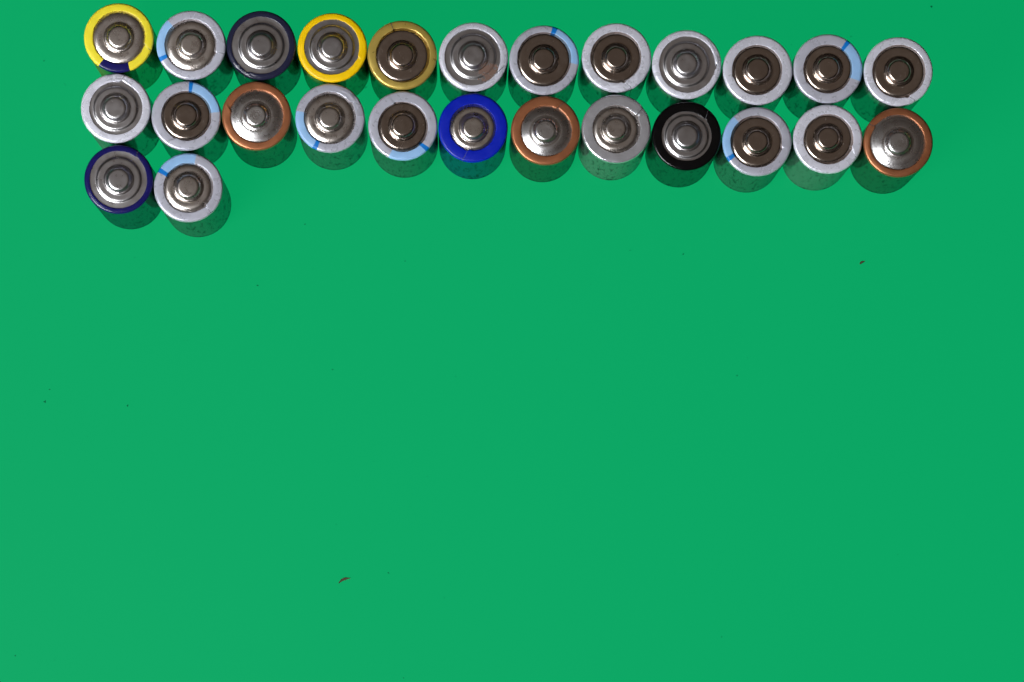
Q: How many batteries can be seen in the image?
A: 26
